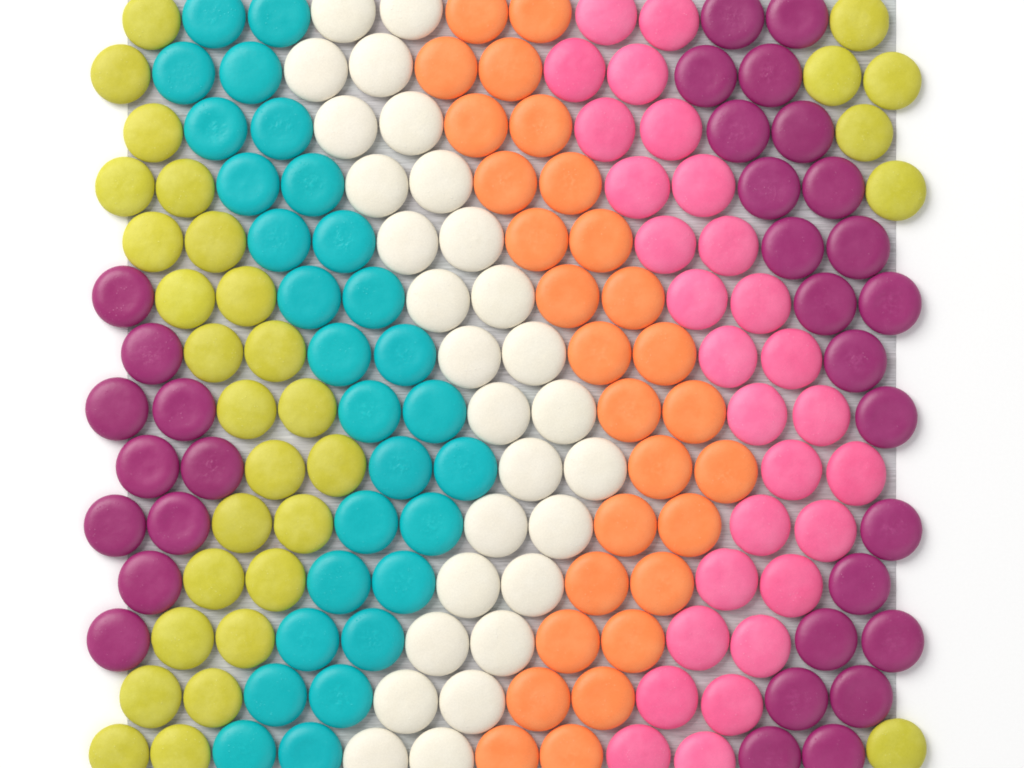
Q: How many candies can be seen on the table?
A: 175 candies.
